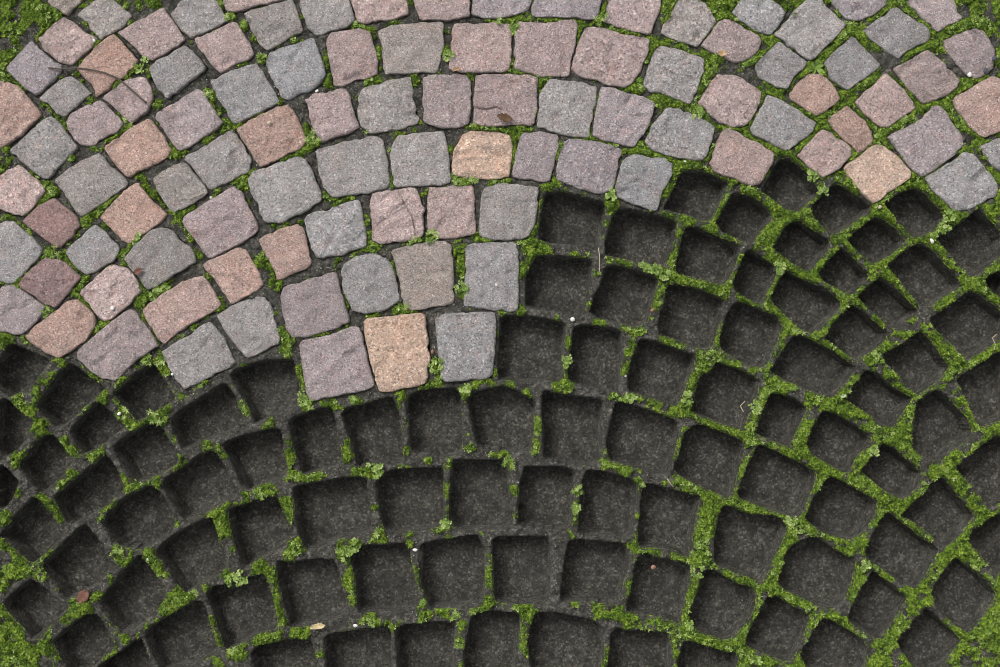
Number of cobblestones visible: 101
